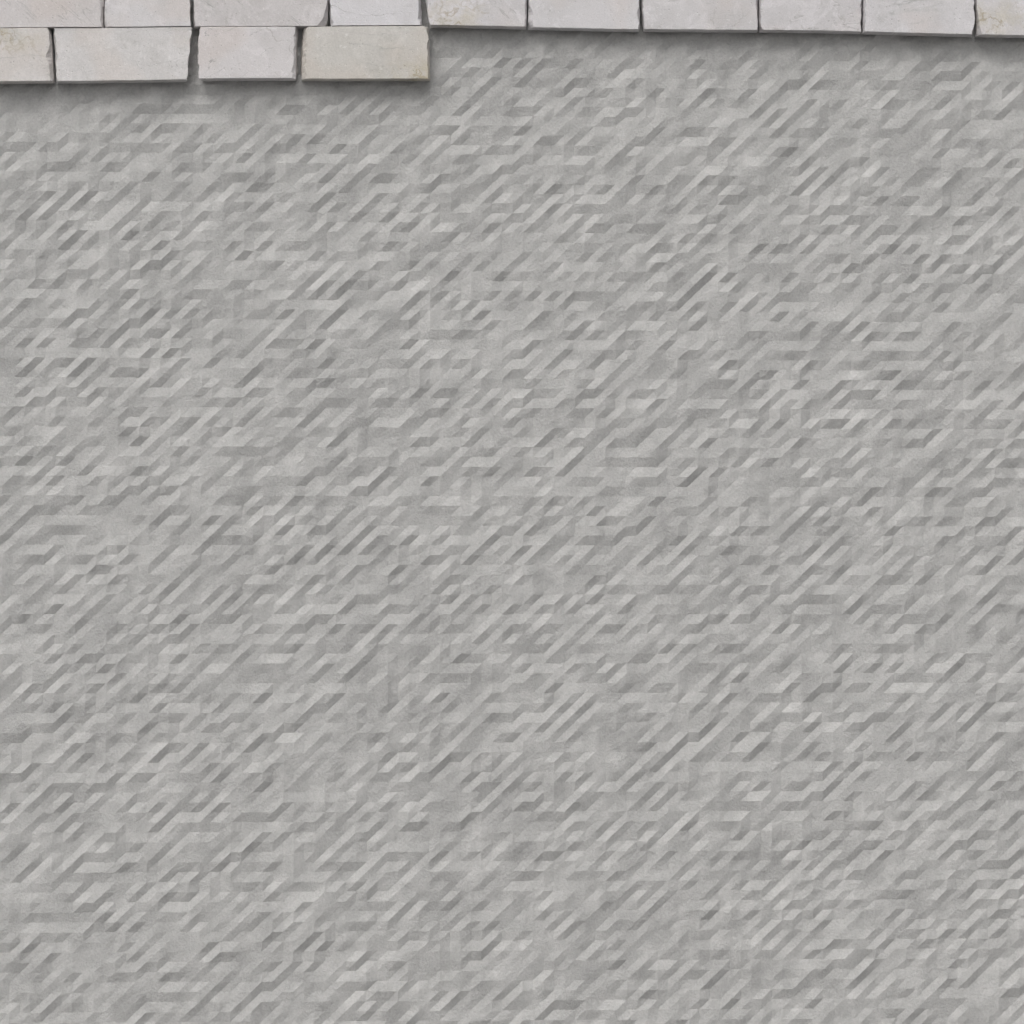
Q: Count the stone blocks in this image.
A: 14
